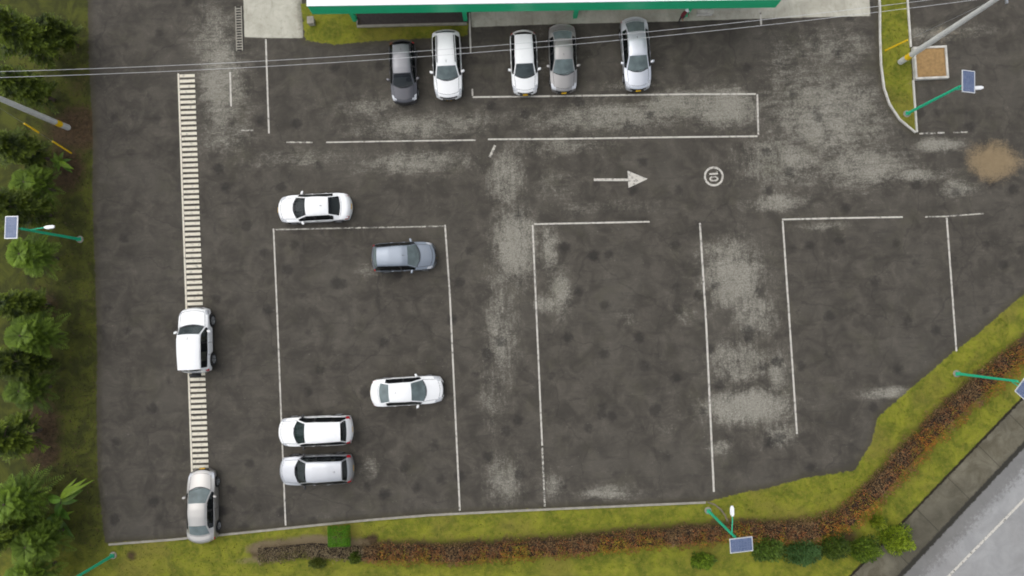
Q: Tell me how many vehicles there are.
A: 12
